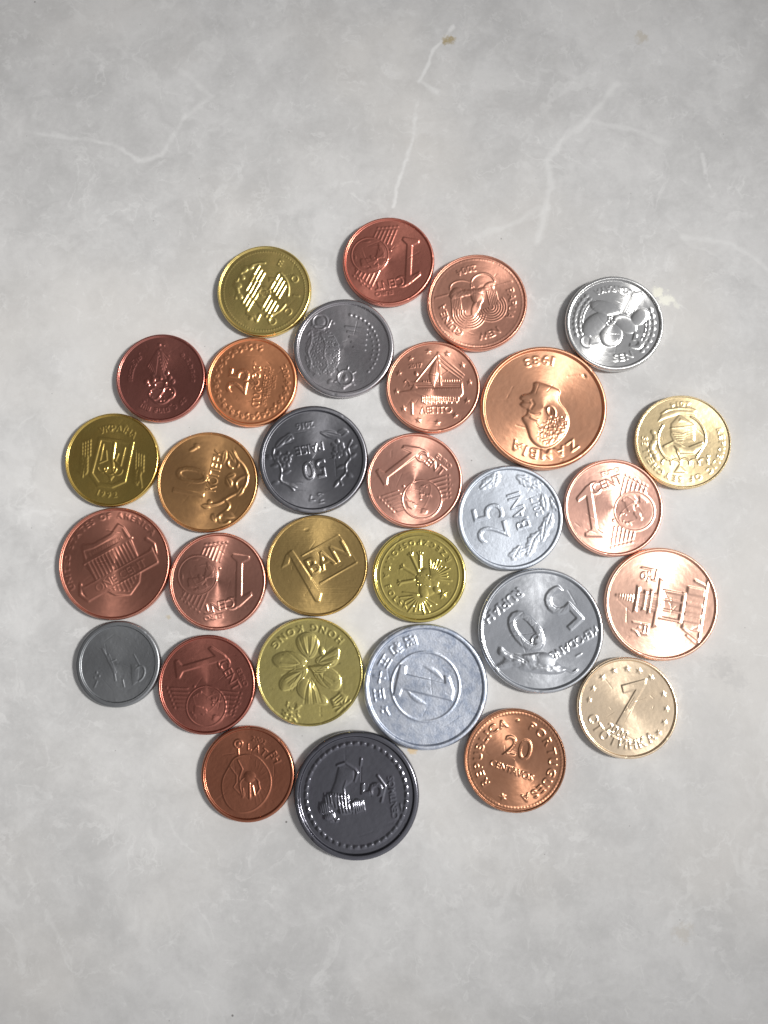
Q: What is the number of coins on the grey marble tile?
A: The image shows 30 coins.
